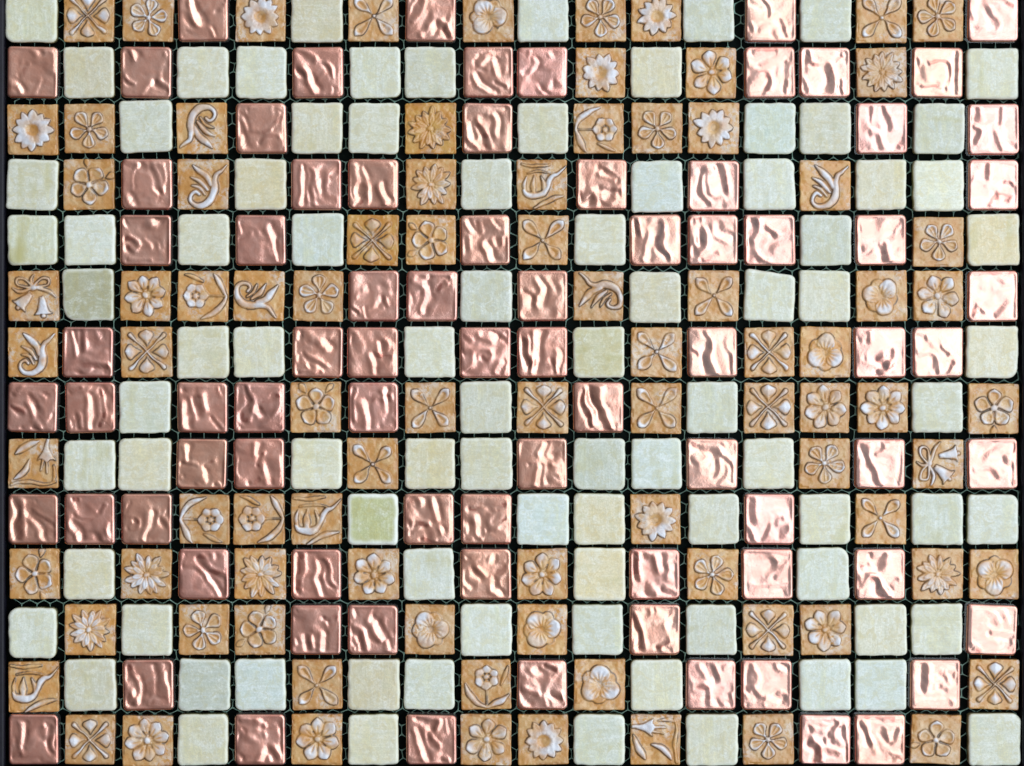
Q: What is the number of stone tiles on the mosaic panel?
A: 86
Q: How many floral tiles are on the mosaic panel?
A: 87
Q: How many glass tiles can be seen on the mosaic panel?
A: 79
